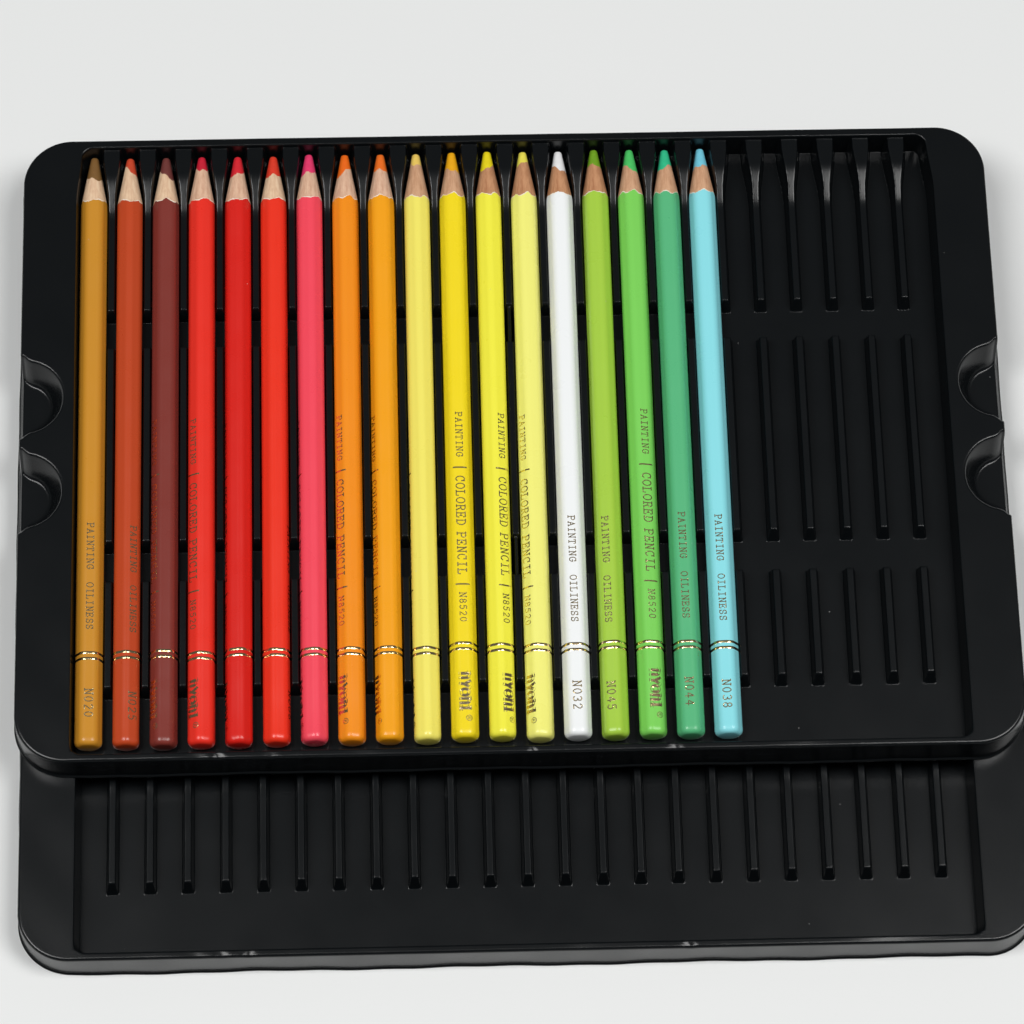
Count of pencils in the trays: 18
